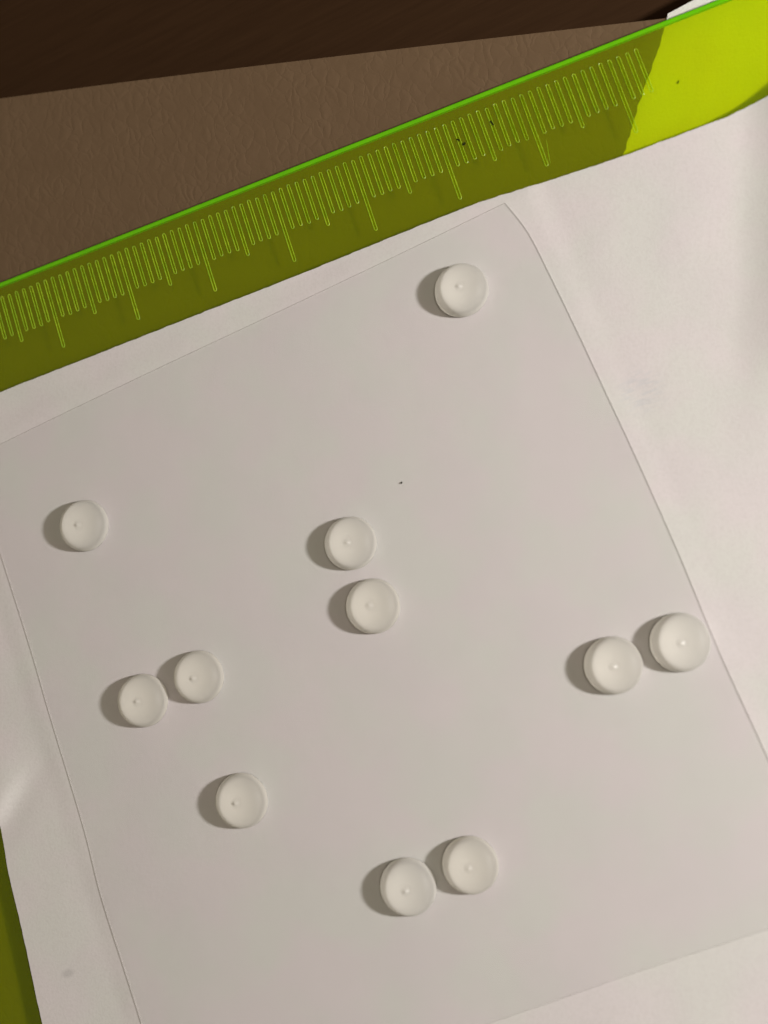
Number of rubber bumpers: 11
